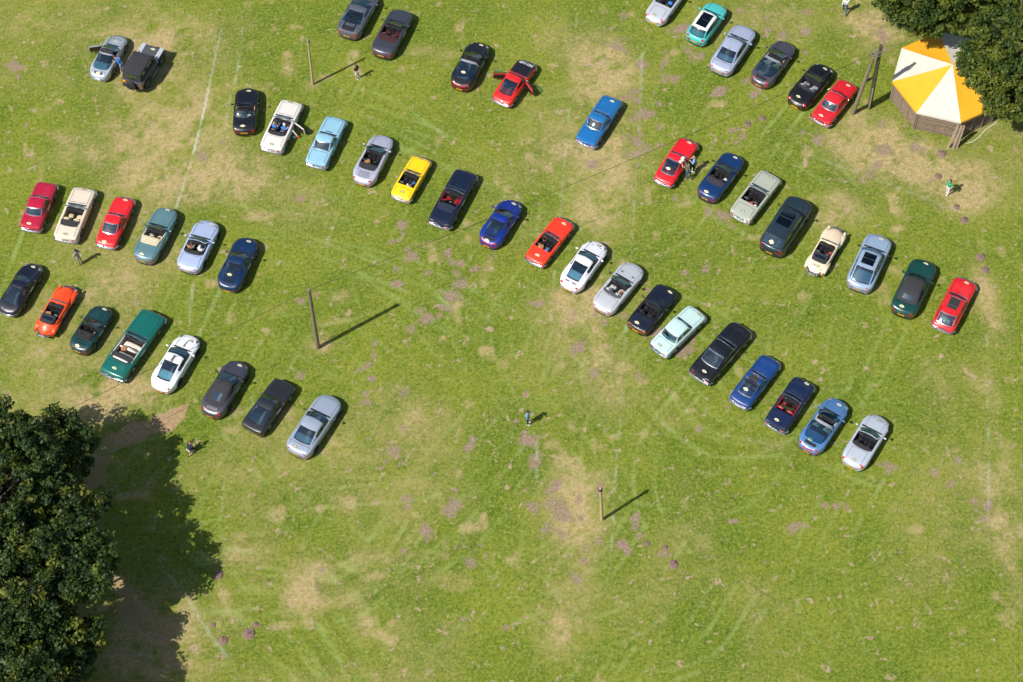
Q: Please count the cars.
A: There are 52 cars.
